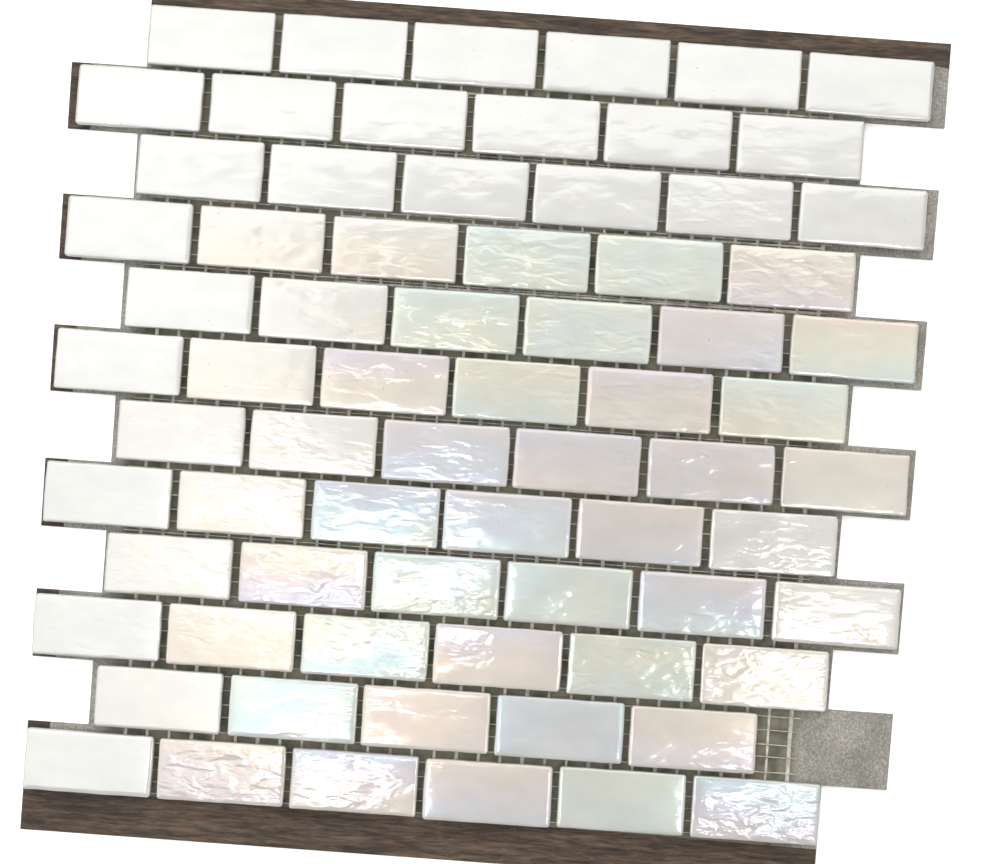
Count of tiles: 71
